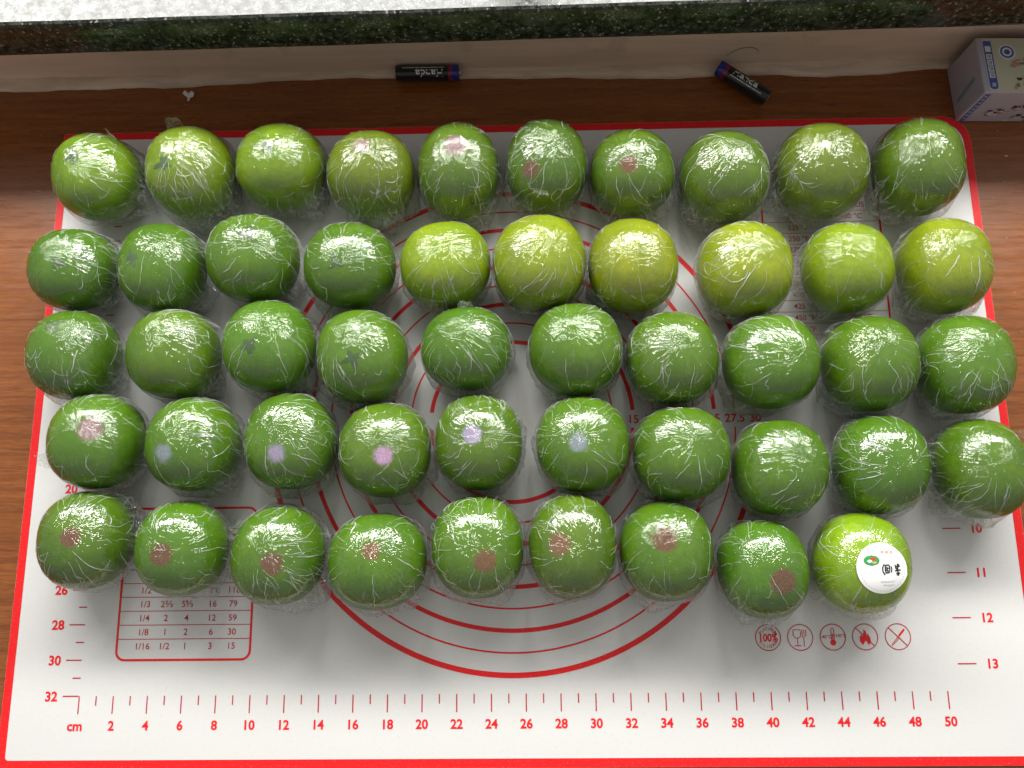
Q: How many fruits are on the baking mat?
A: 49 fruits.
